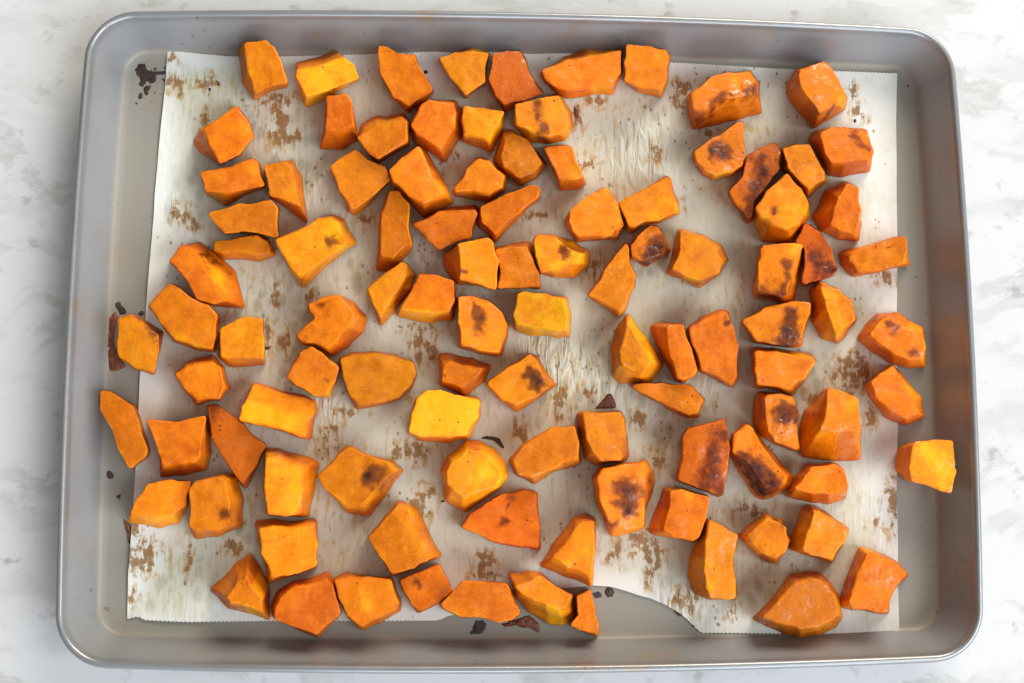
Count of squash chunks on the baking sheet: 104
